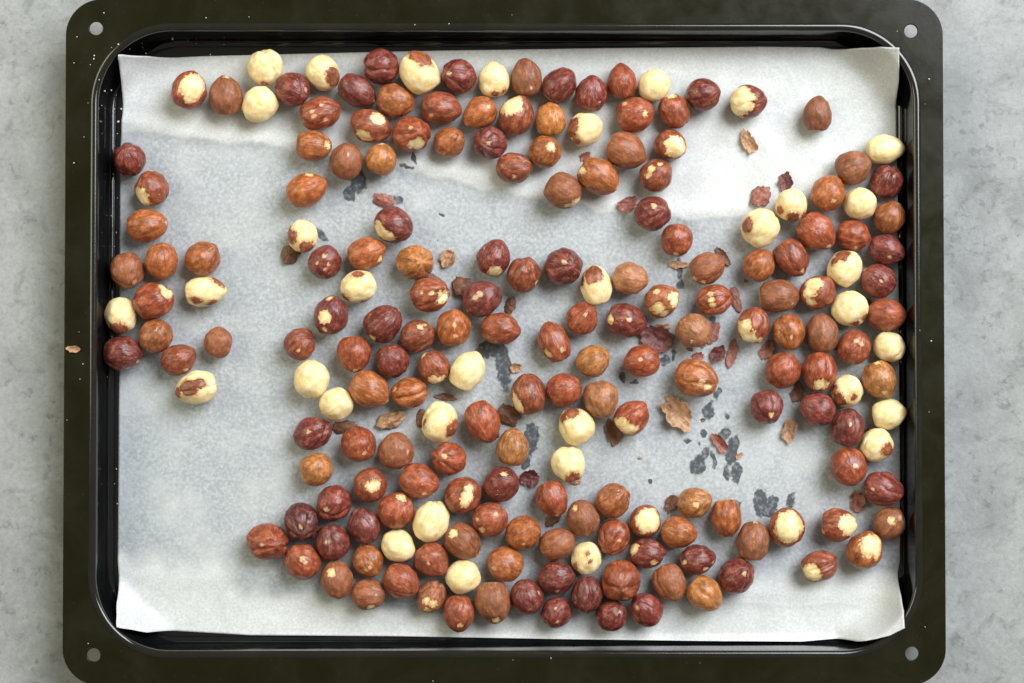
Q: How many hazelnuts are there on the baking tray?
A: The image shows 199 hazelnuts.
